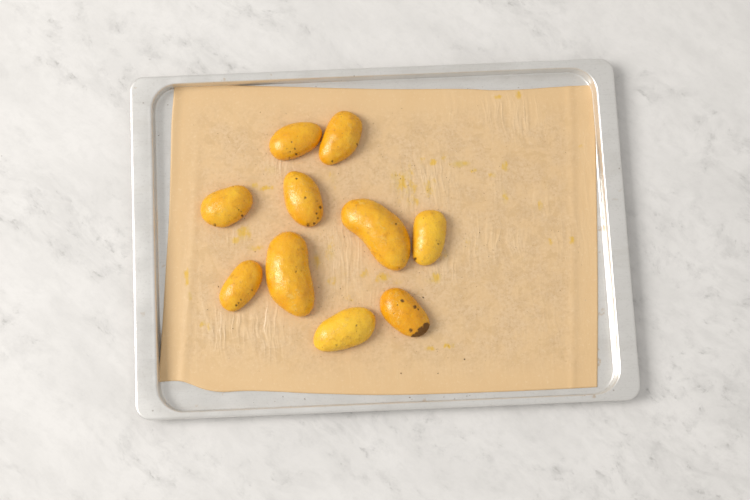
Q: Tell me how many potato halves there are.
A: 10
